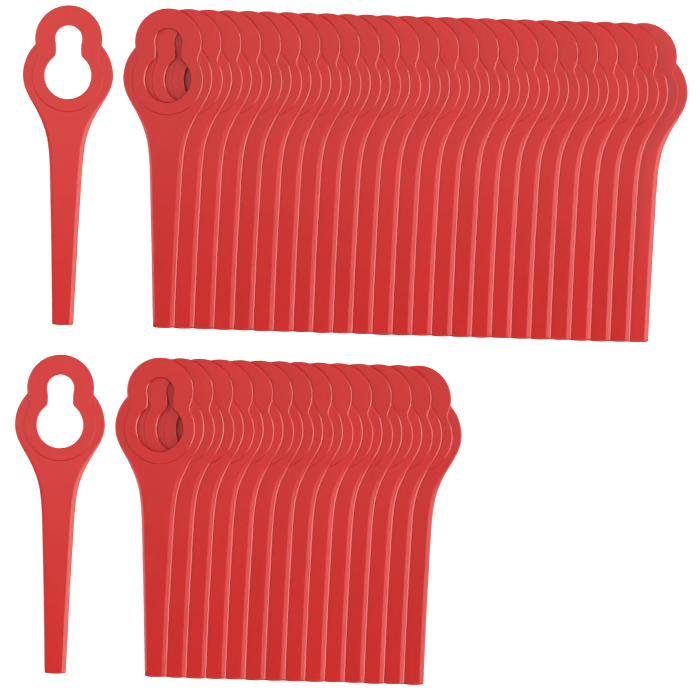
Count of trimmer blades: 41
